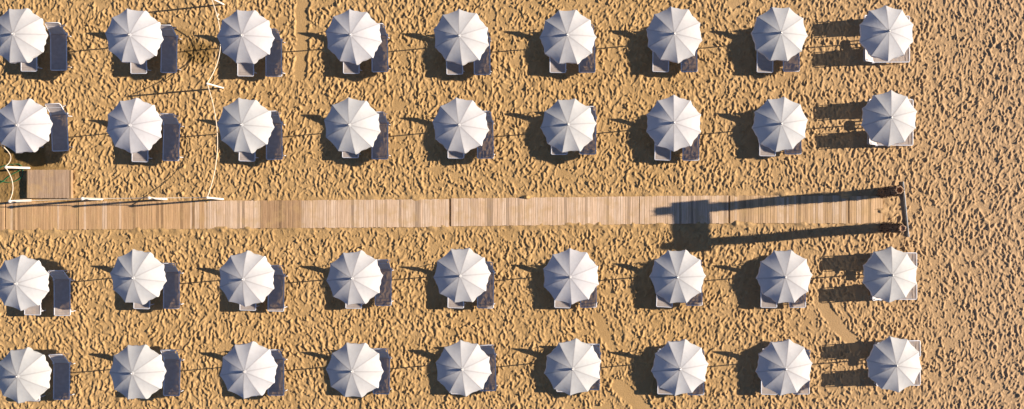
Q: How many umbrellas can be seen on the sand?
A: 36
